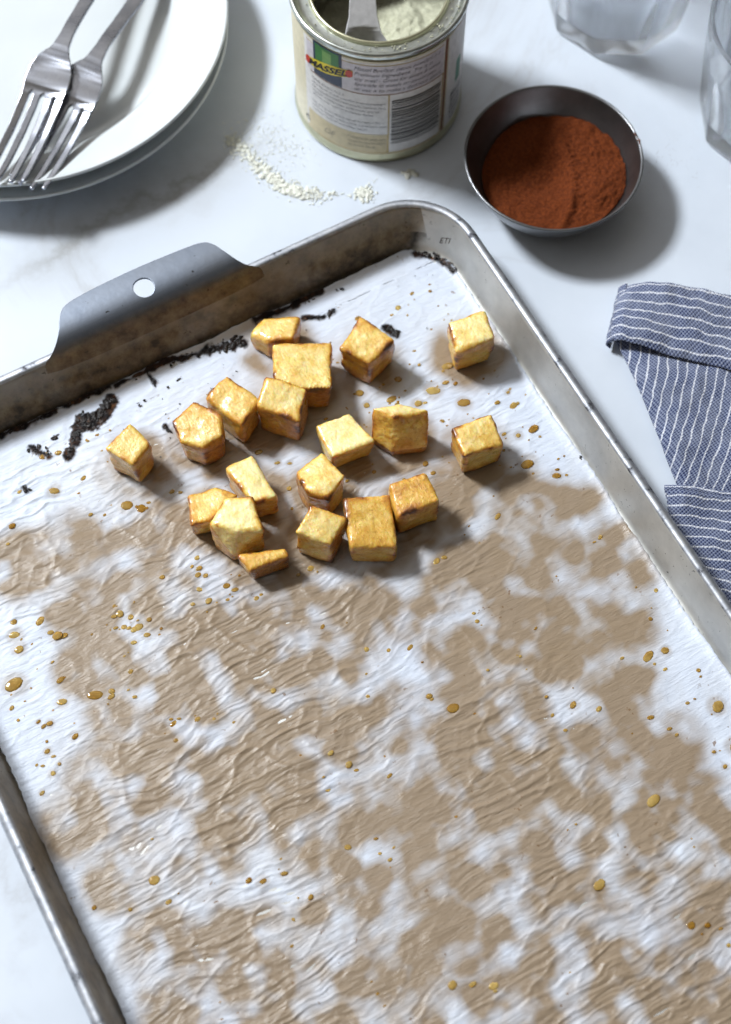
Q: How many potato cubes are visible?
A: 19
